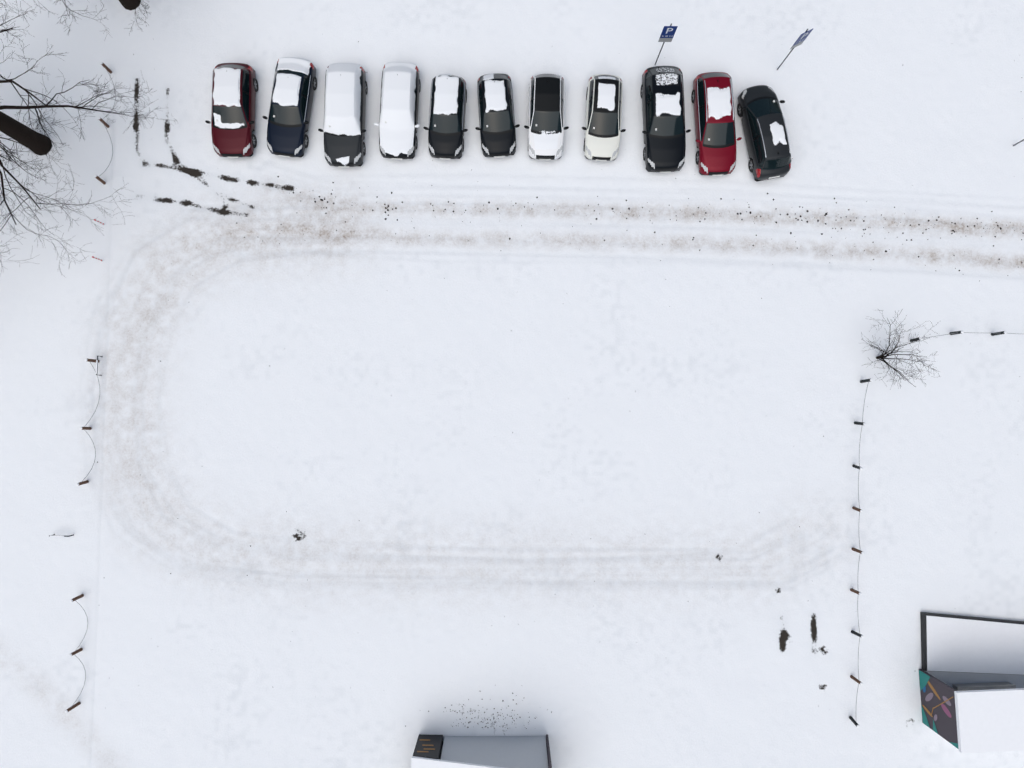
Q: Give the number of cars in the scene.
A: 11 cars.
